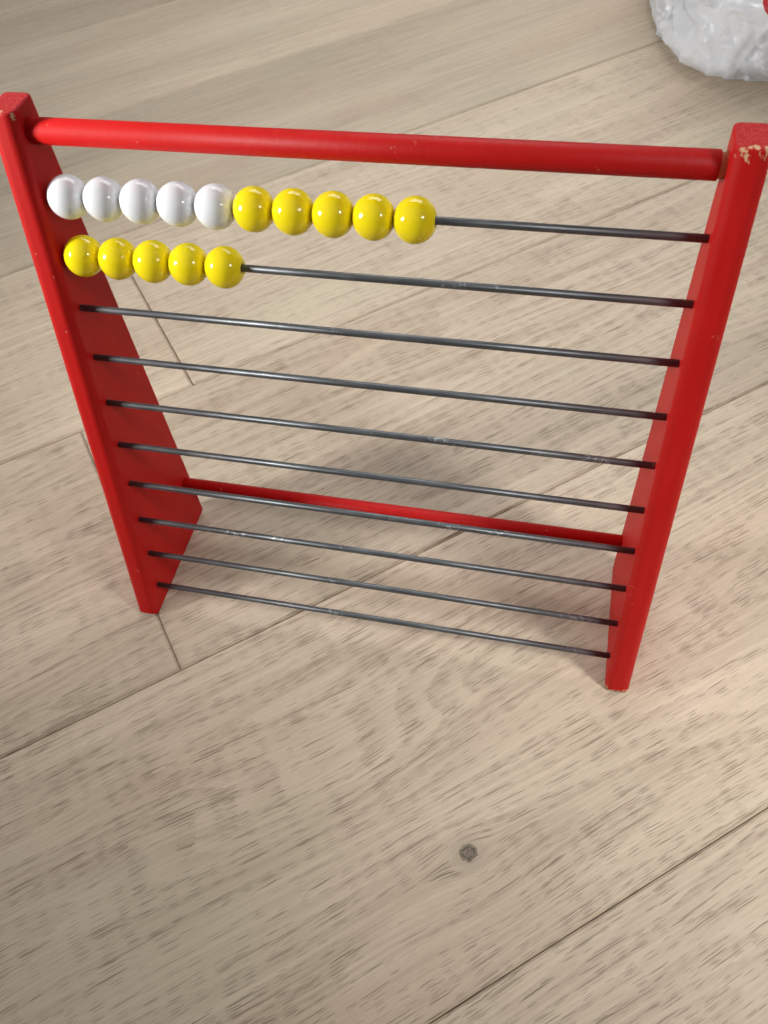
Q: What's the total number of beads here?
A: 15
